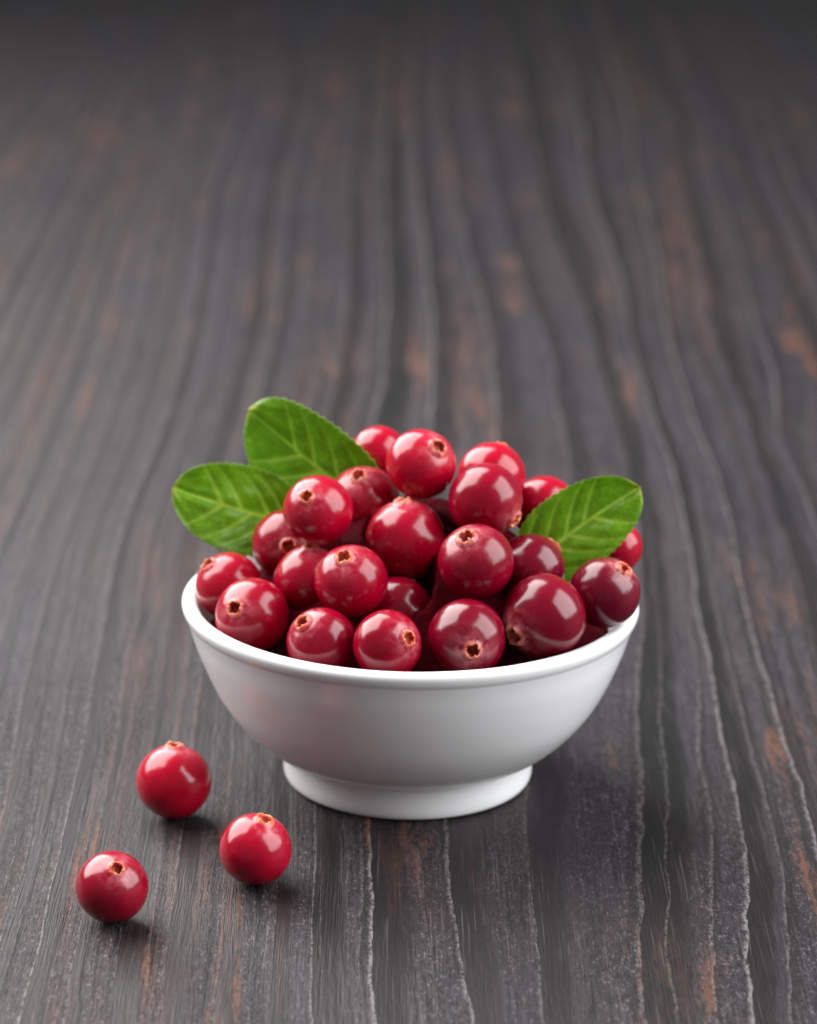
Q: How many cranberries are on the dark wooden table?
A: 25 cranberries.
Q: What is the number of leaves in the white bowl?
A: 3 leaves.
